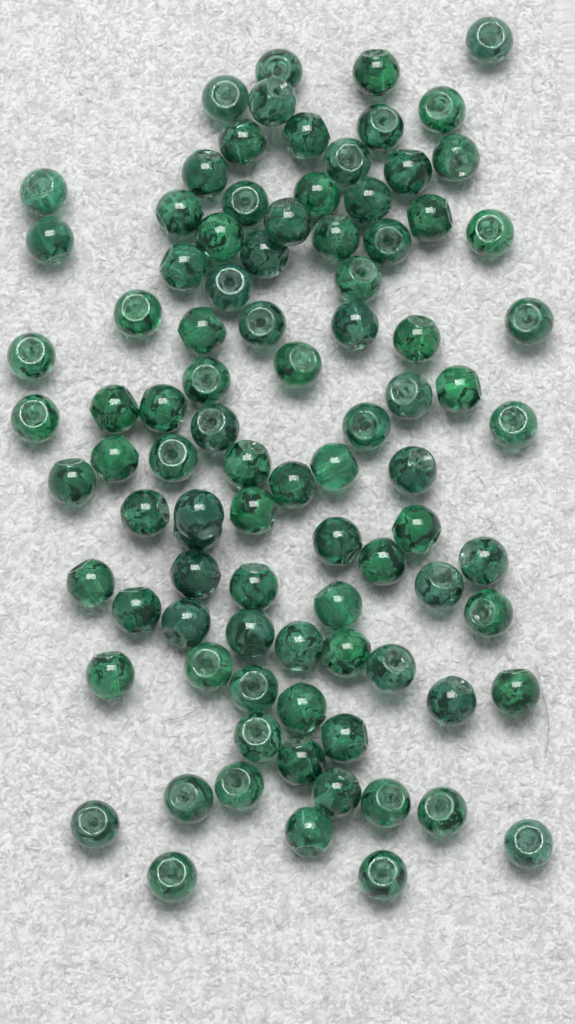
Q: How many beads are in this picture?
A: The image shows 92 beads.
